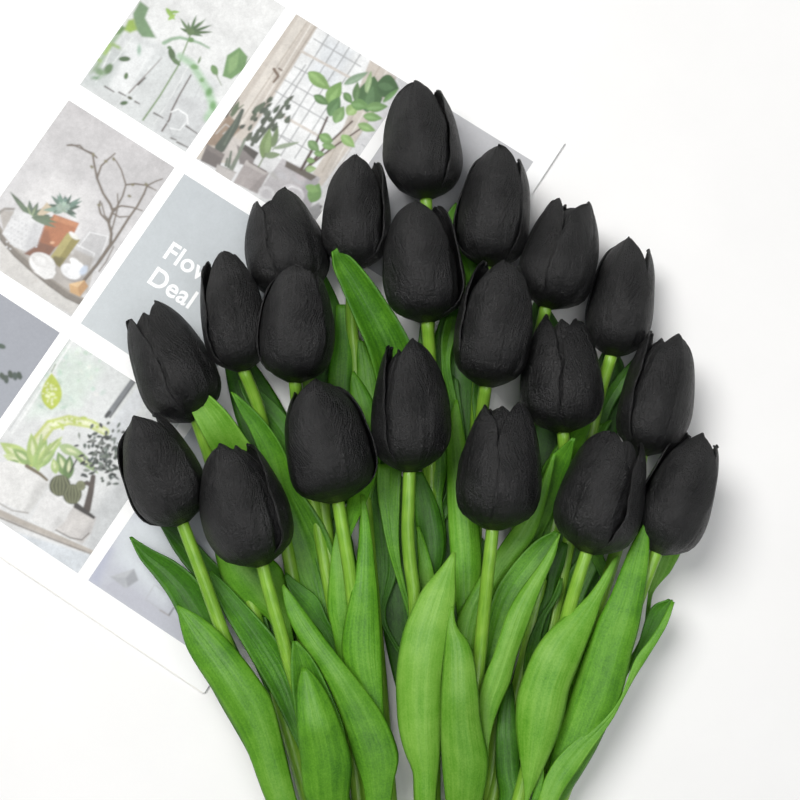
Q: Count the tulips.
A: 20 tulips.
